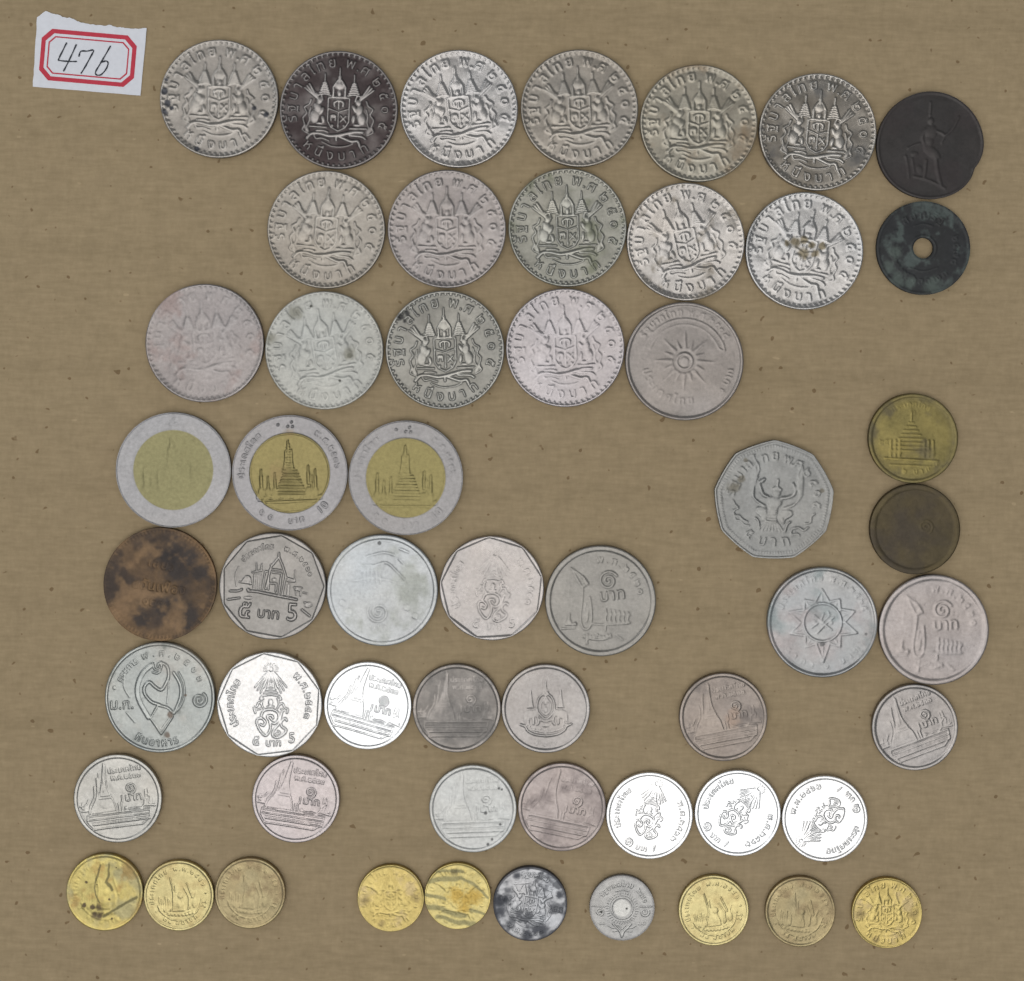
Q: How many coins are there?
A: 55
